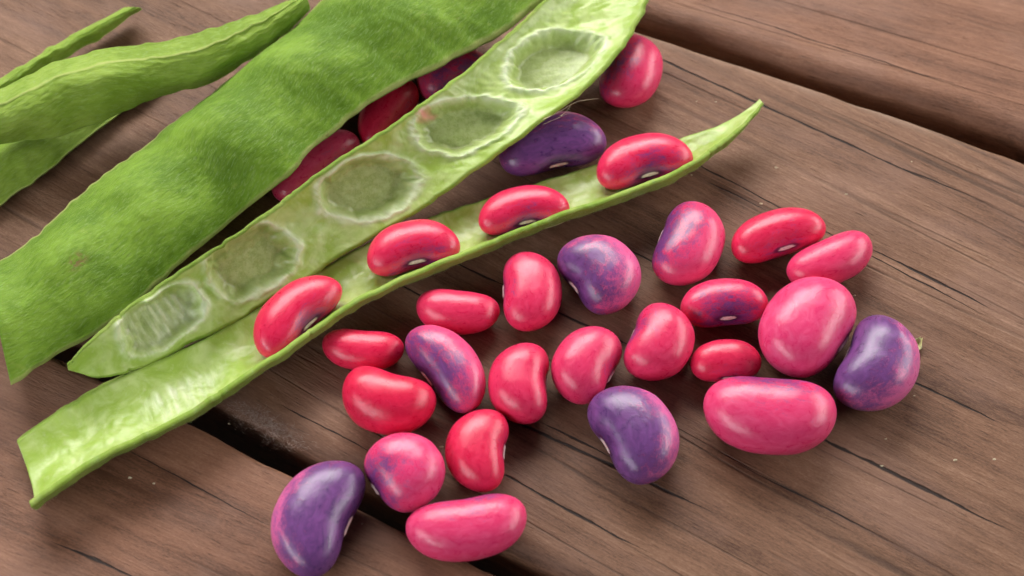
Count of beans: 31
